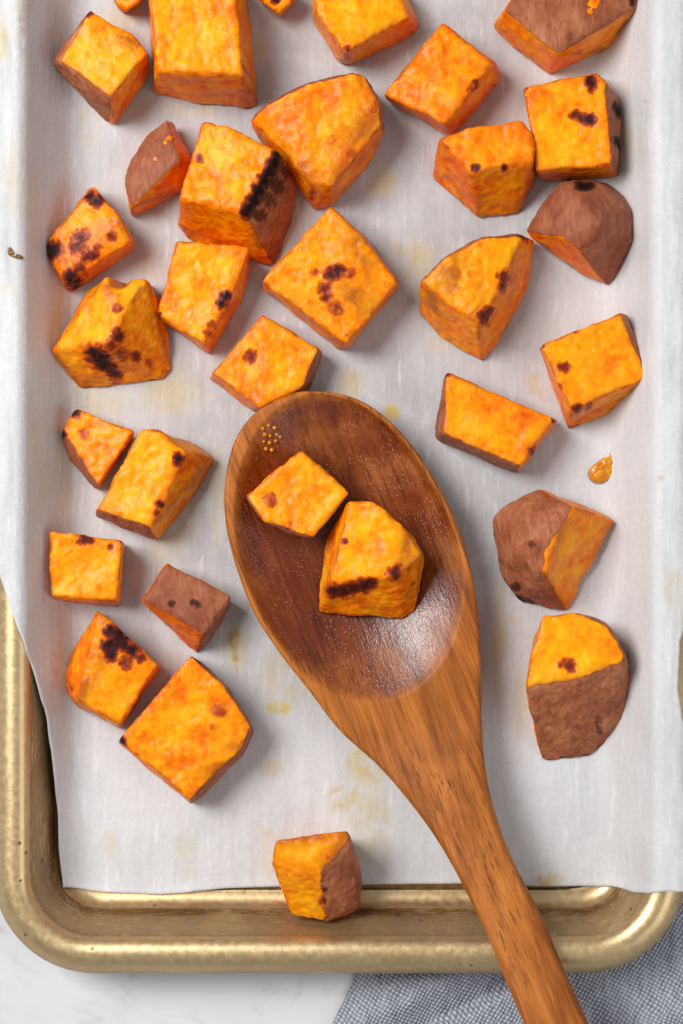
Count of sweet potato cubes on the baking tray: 32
